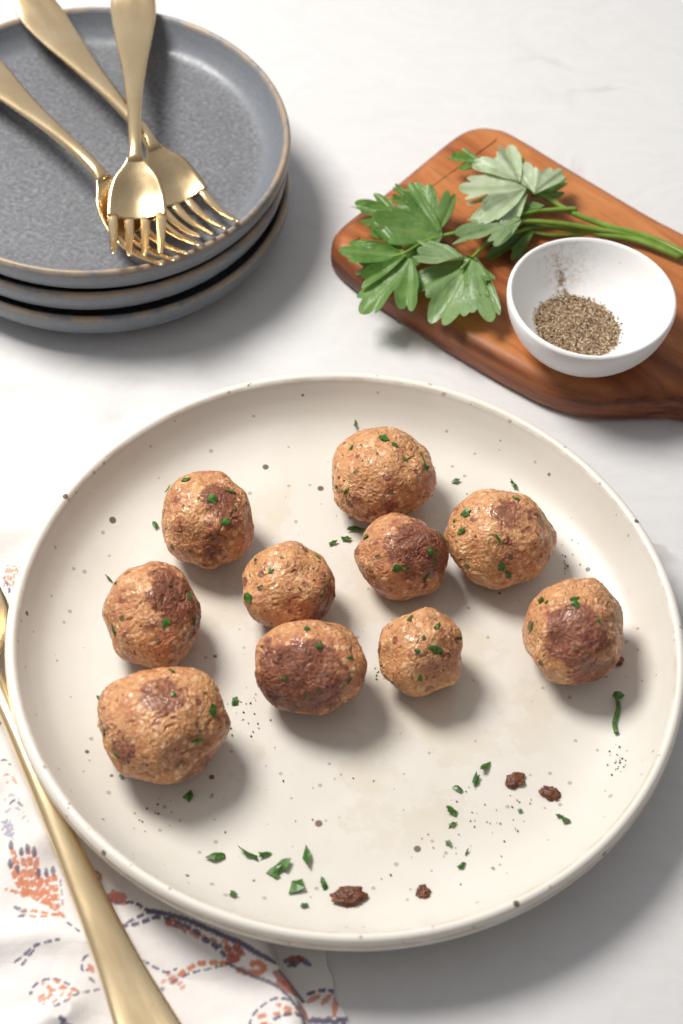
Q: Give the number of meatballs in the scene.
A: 10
